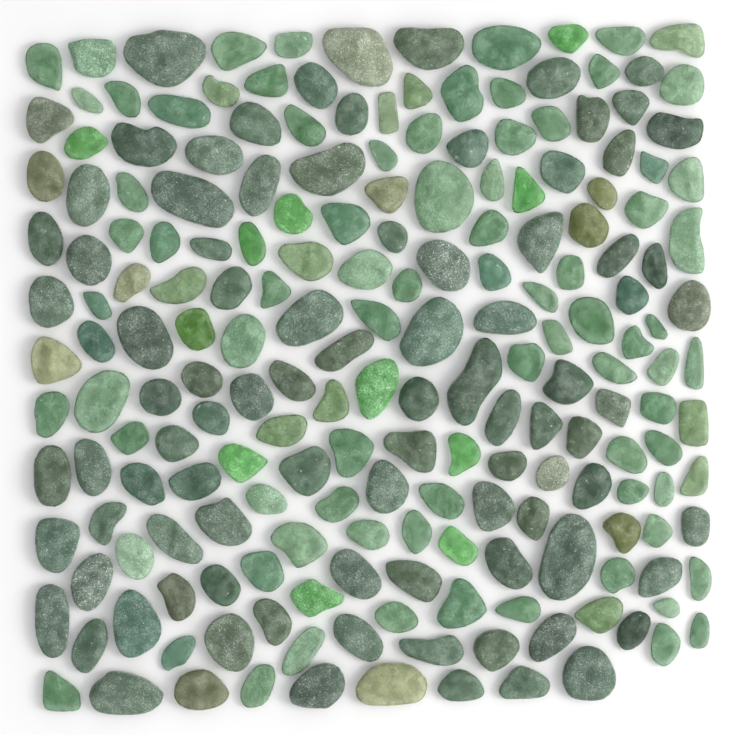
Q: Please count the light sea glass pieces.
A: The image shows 88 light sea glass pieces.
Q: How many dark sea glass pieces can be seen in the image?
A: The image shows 87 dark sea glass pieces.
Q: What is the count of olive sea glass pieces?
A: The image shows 14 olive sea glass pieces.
